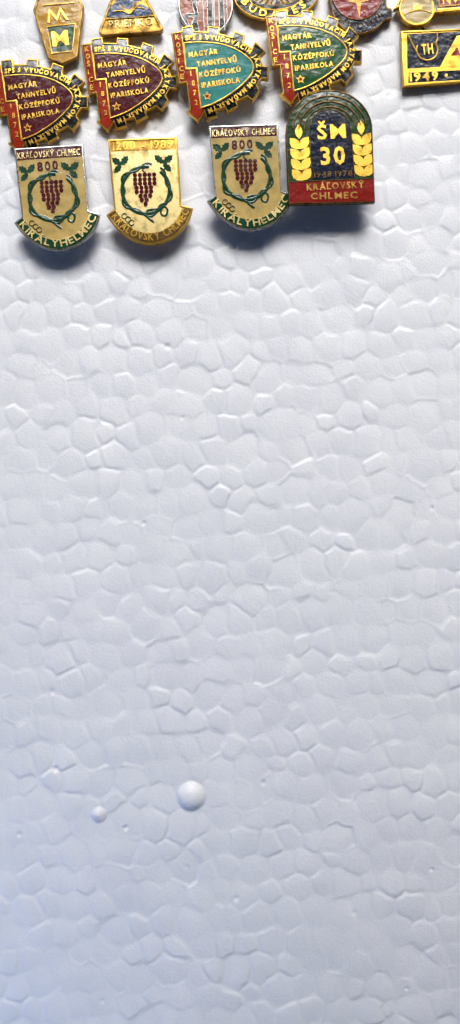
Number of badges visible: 15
